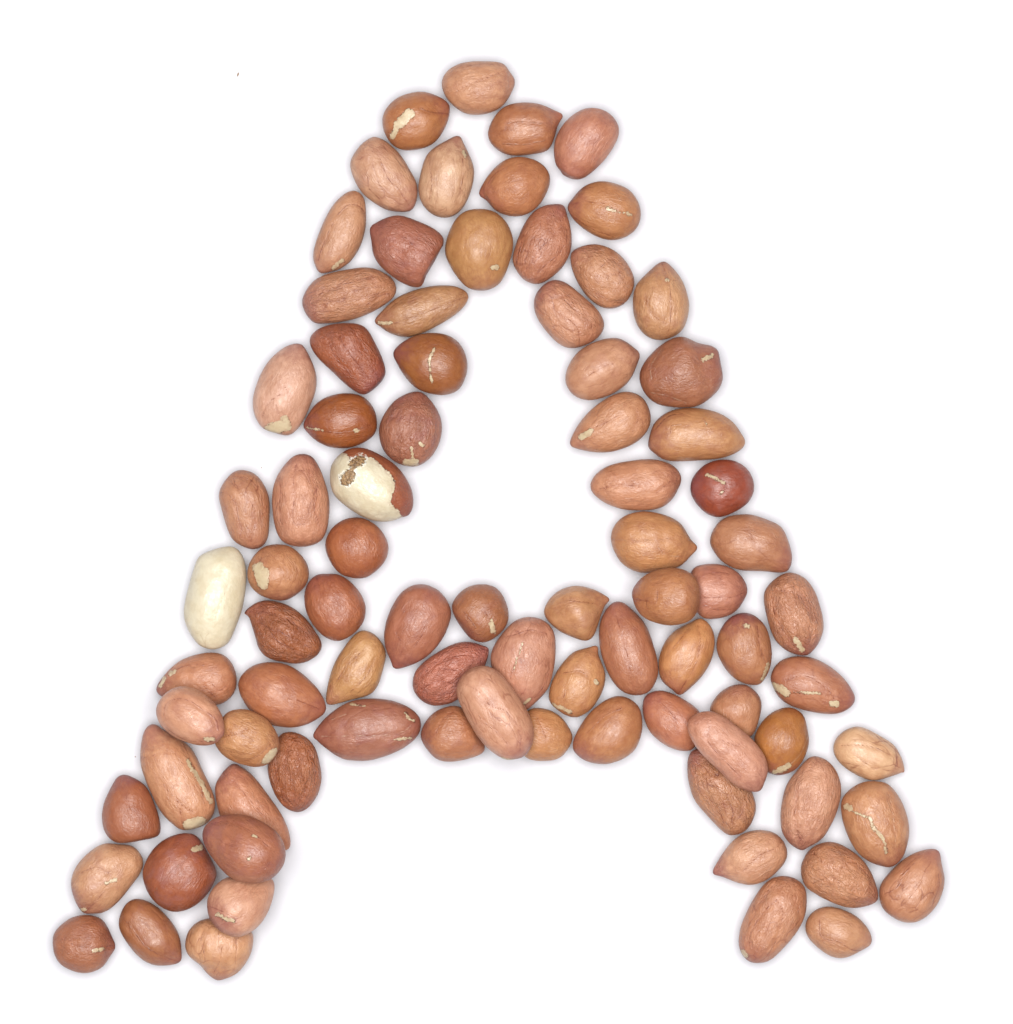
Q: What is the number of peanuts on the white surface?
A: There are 85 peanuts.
